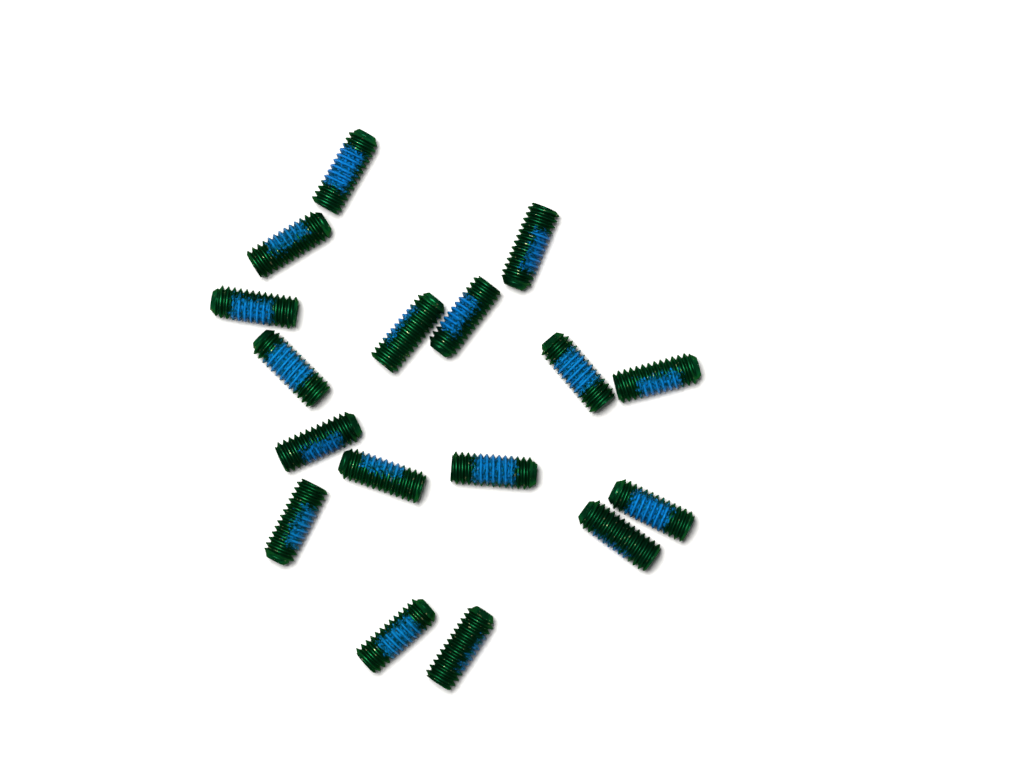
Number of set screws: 17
